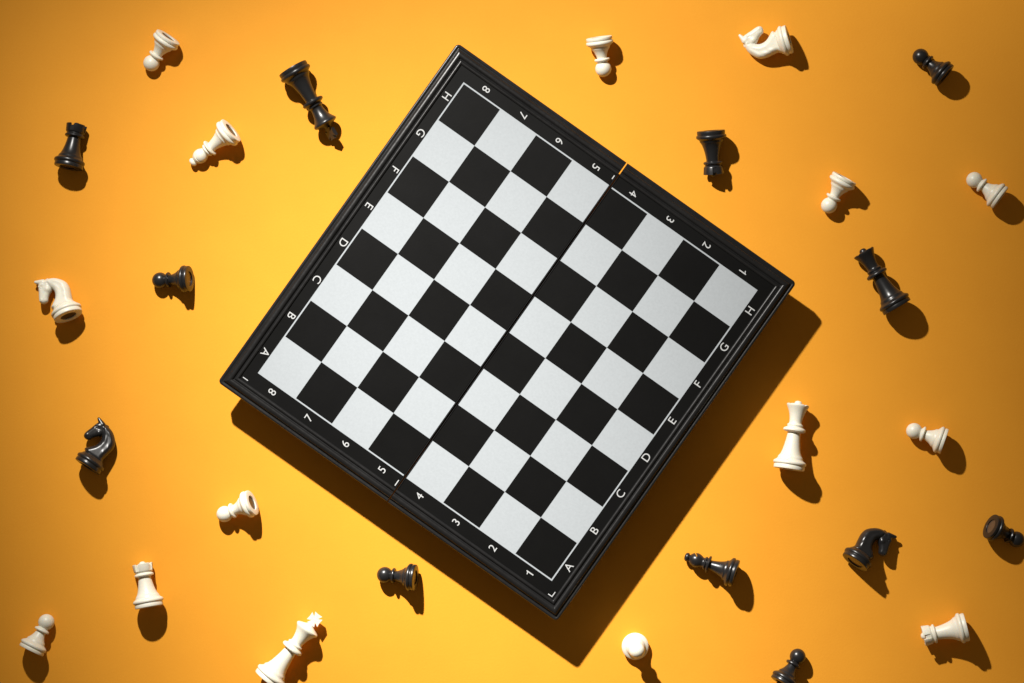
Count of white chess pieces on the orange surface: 15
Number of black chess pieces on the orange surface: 12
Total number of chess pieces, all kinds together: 27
